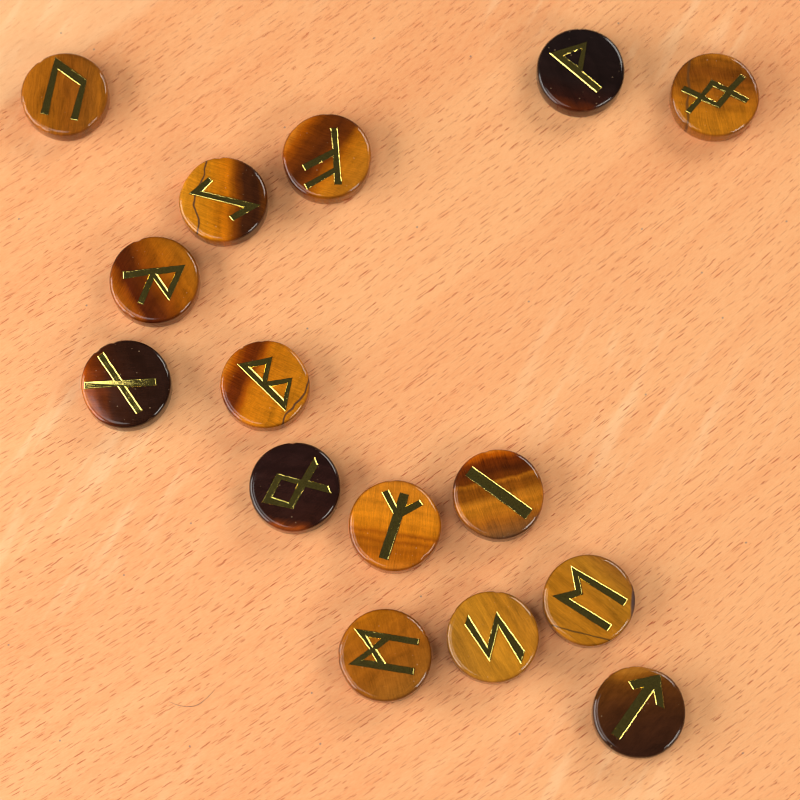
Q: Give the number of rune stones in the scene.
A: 15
